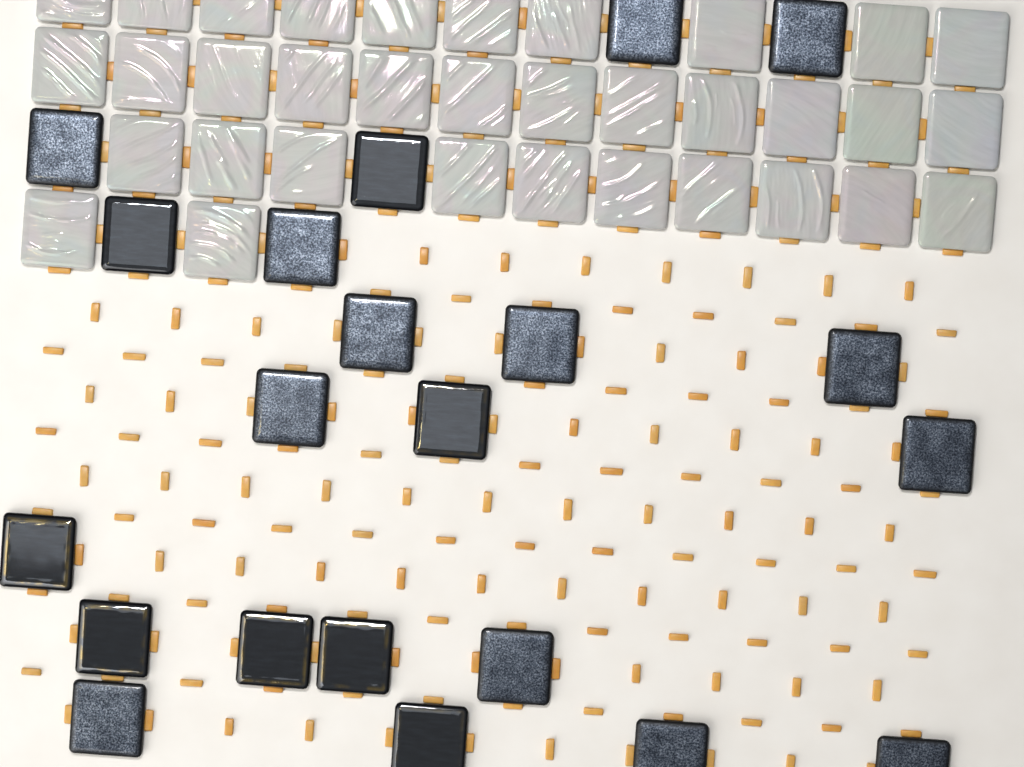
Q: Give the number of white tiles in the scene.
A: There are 34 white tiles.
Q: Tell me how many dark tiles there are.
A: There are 21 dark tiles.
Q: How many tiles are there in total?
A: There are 55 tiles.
